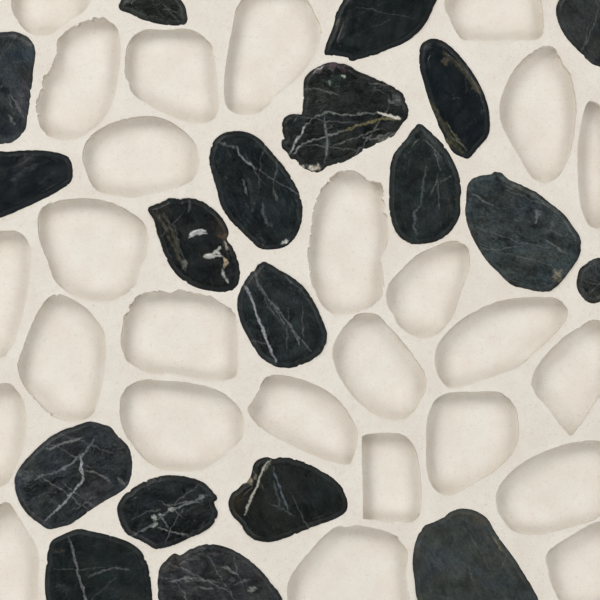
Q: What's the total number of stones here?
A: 19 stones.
